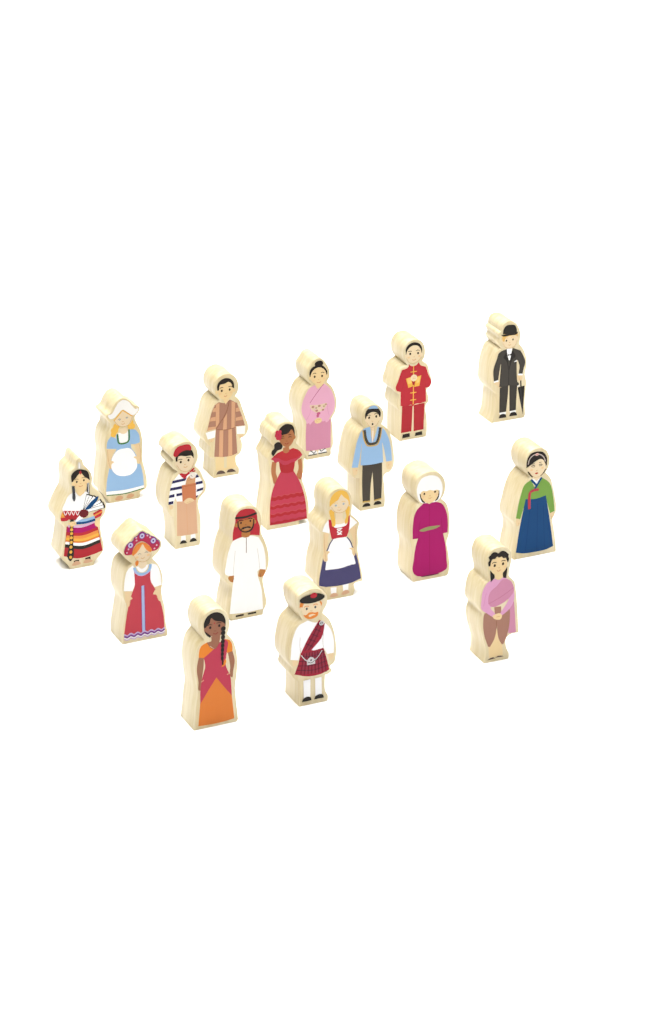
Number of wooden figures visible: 17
